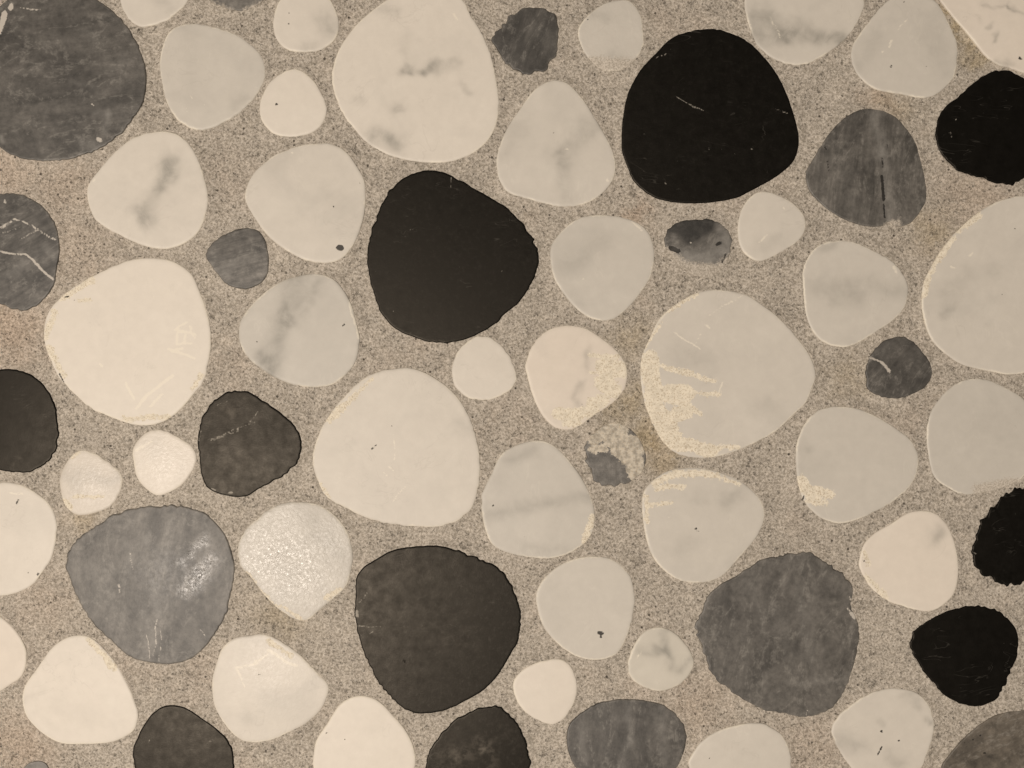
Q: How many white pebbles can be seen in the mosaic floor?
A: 40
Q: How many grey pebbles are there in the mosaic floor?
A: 14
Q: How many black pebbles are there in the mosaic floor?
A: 10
